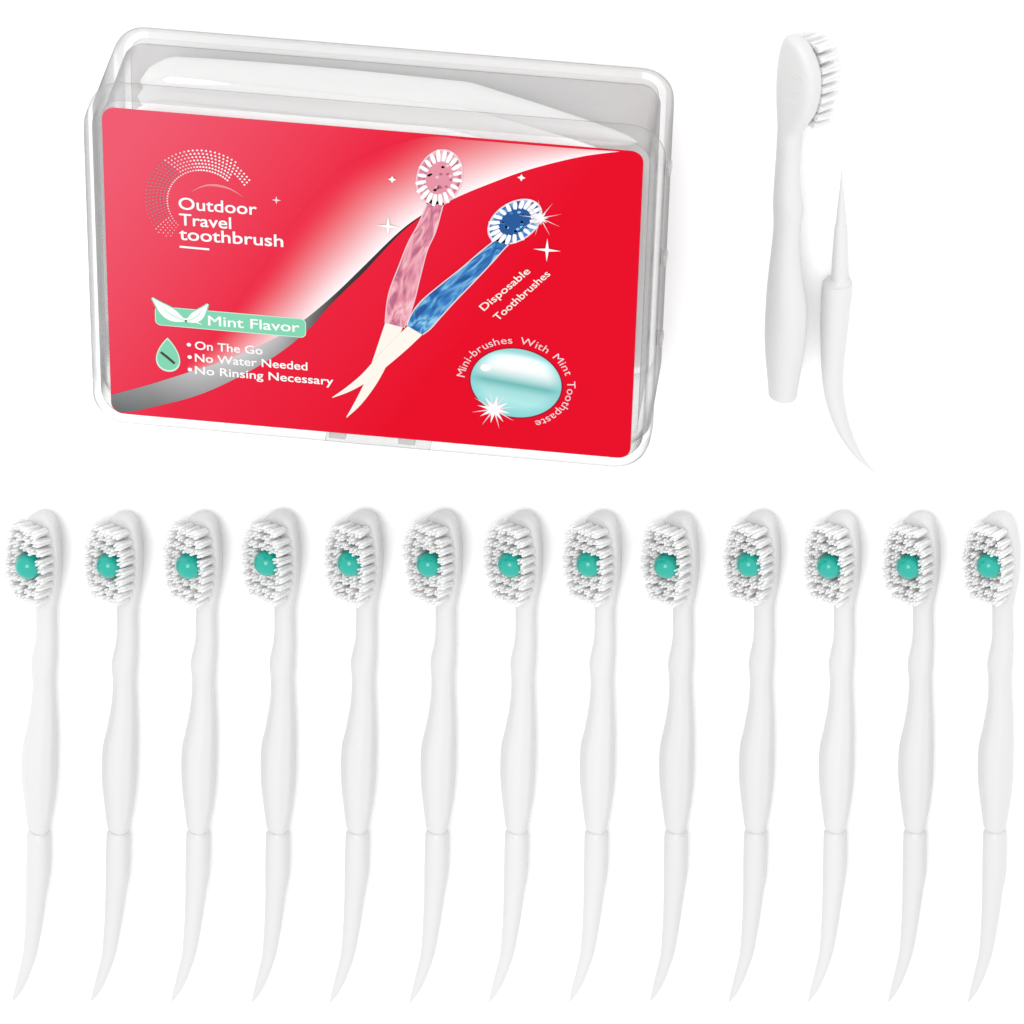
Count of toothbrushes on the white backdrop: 14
